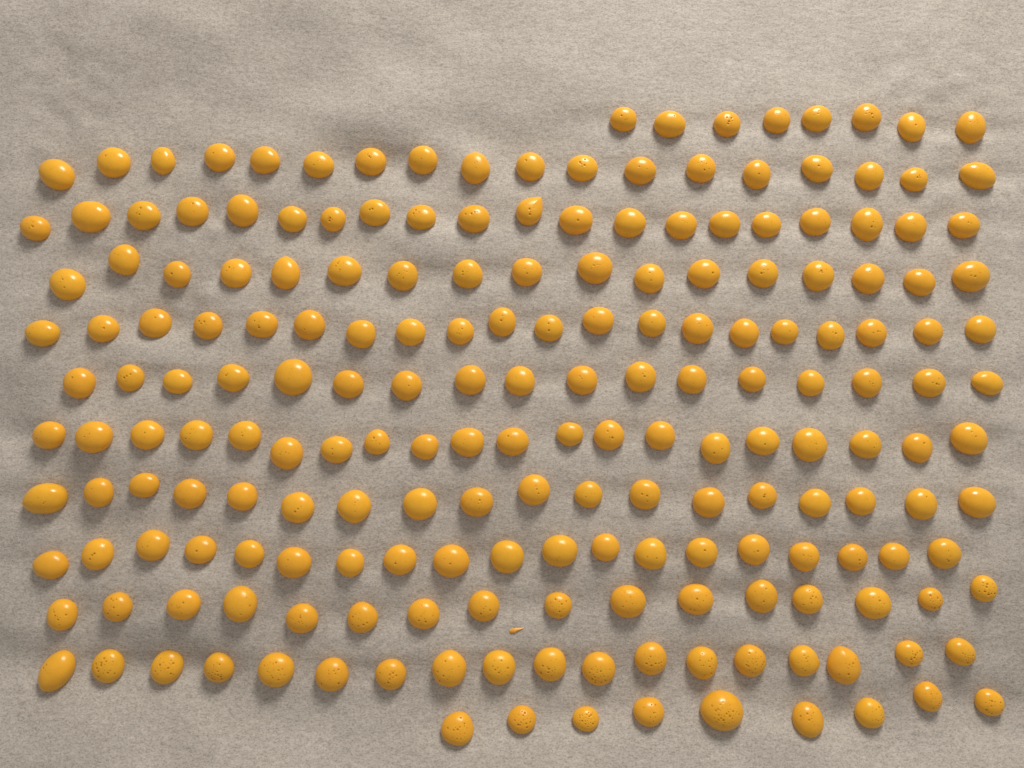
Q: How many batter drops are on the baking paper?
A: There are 200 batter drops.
